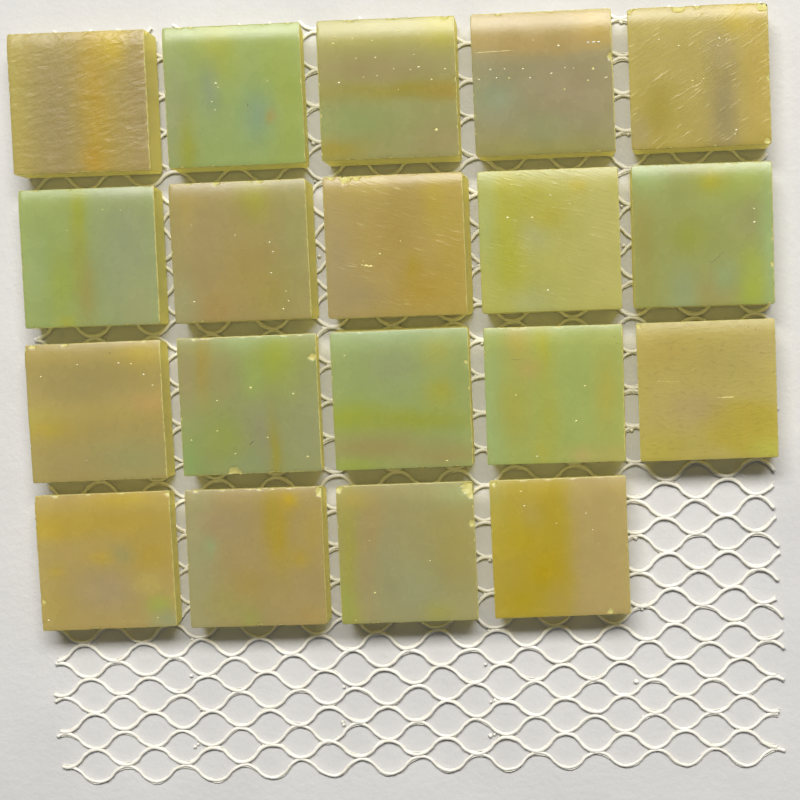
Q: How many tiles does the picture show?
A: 19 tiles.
